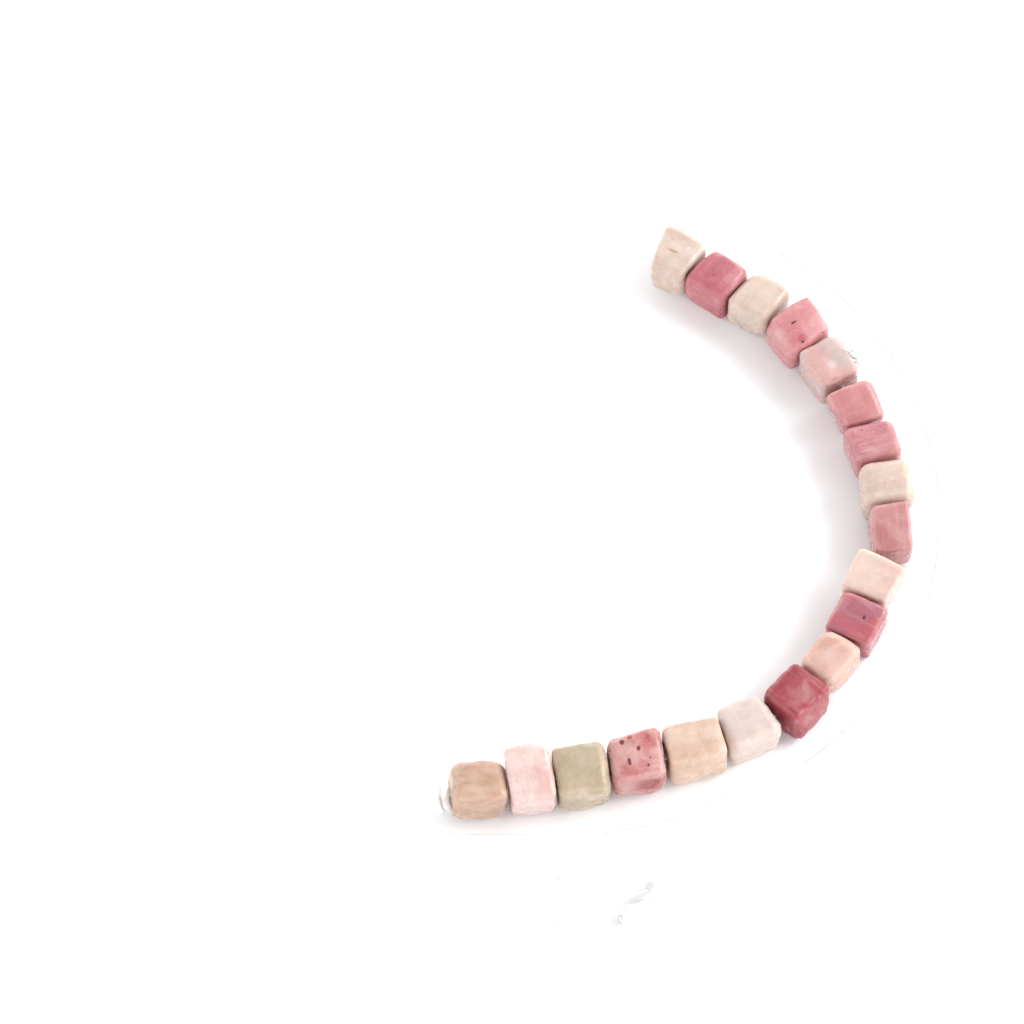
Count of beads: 19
